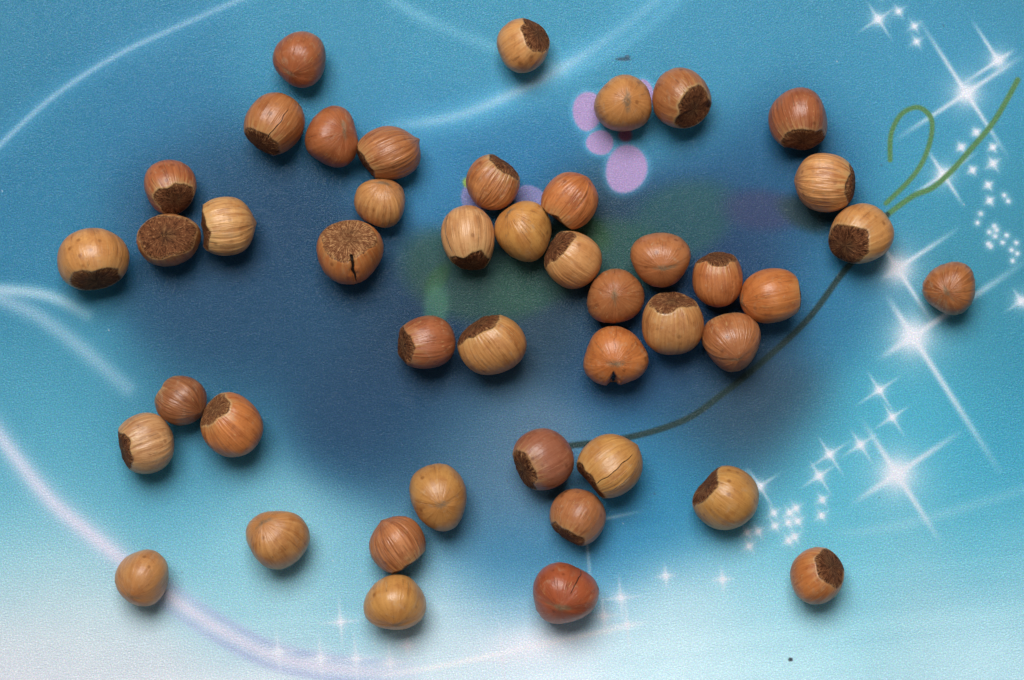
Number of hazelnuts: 45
